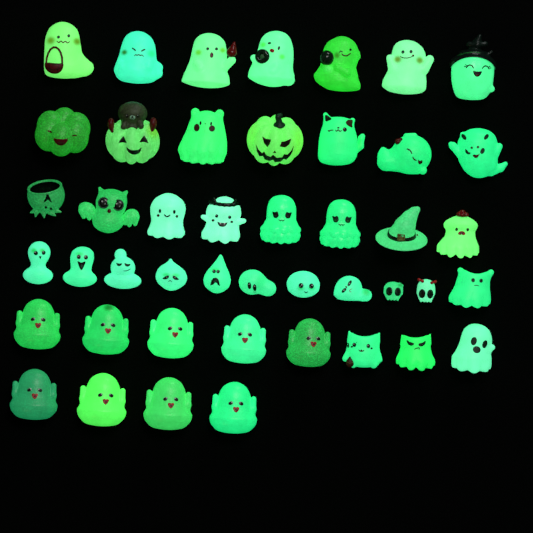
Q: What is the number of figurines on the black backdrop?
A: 45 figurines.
